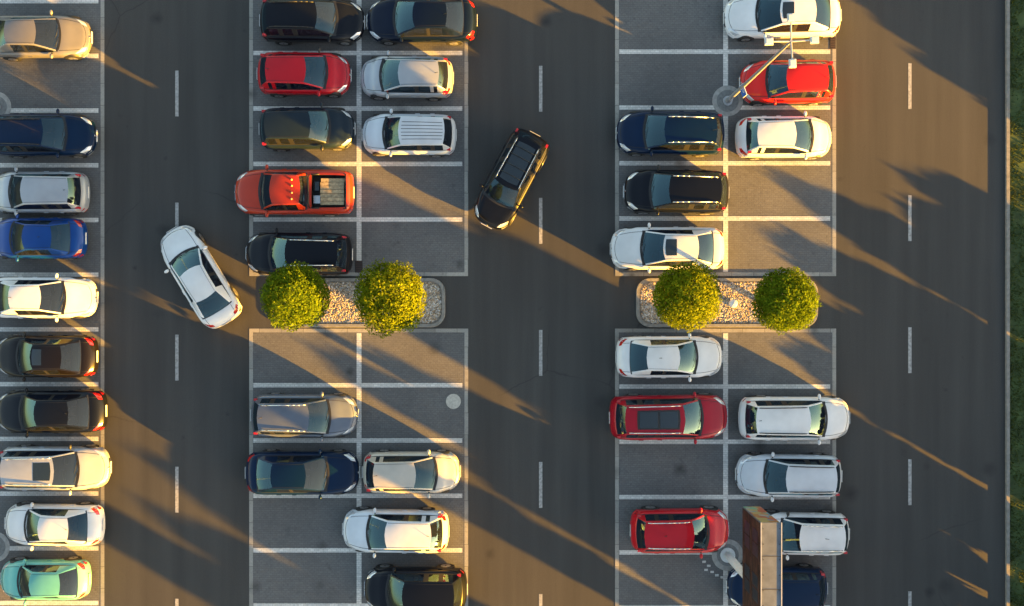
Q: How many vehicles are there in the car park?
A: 38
